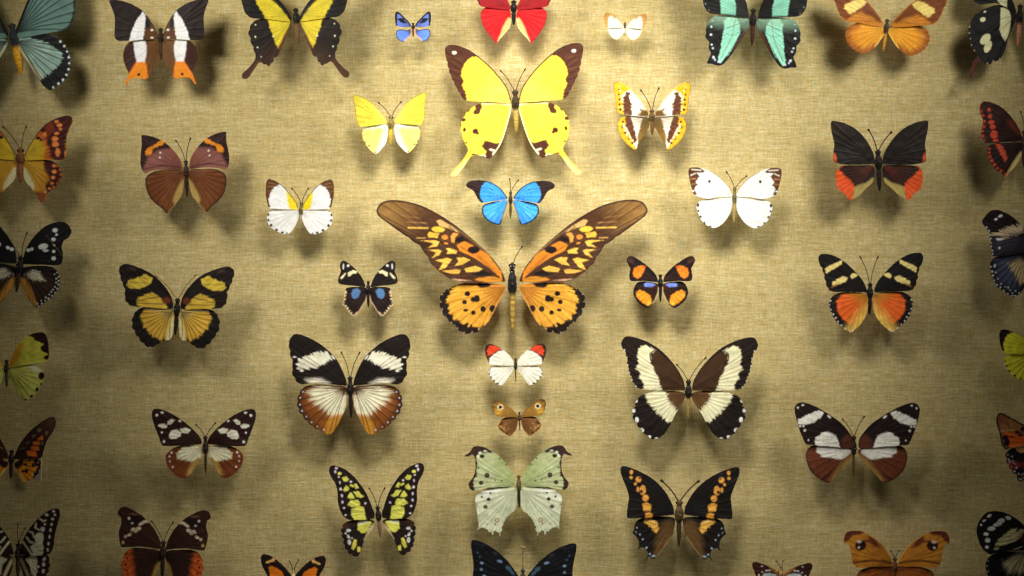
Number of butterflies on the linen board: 46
